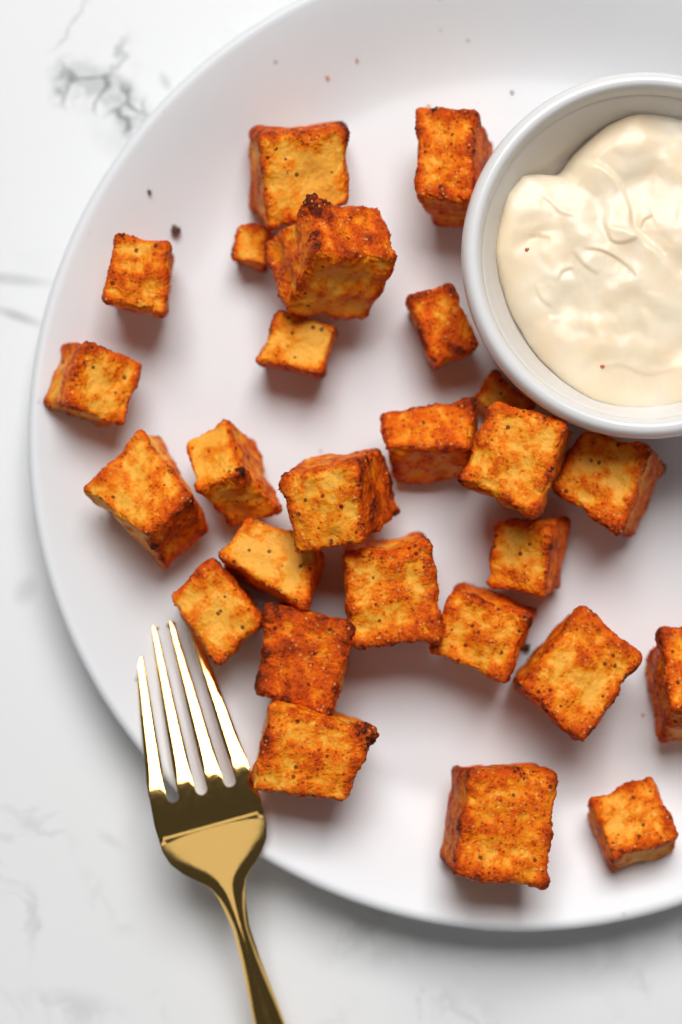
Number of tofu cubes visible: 26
